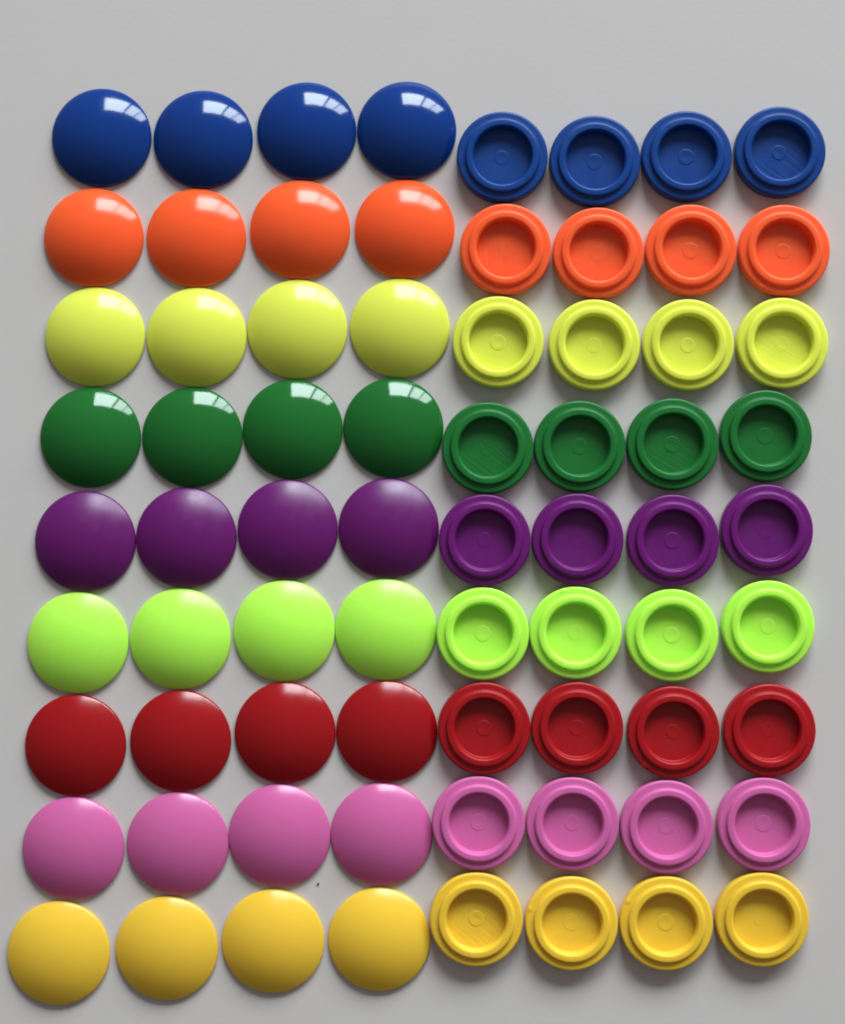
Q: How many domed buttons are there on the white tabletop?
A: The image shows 36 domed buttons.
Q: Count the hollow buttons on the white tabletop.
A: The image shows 36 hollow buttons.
